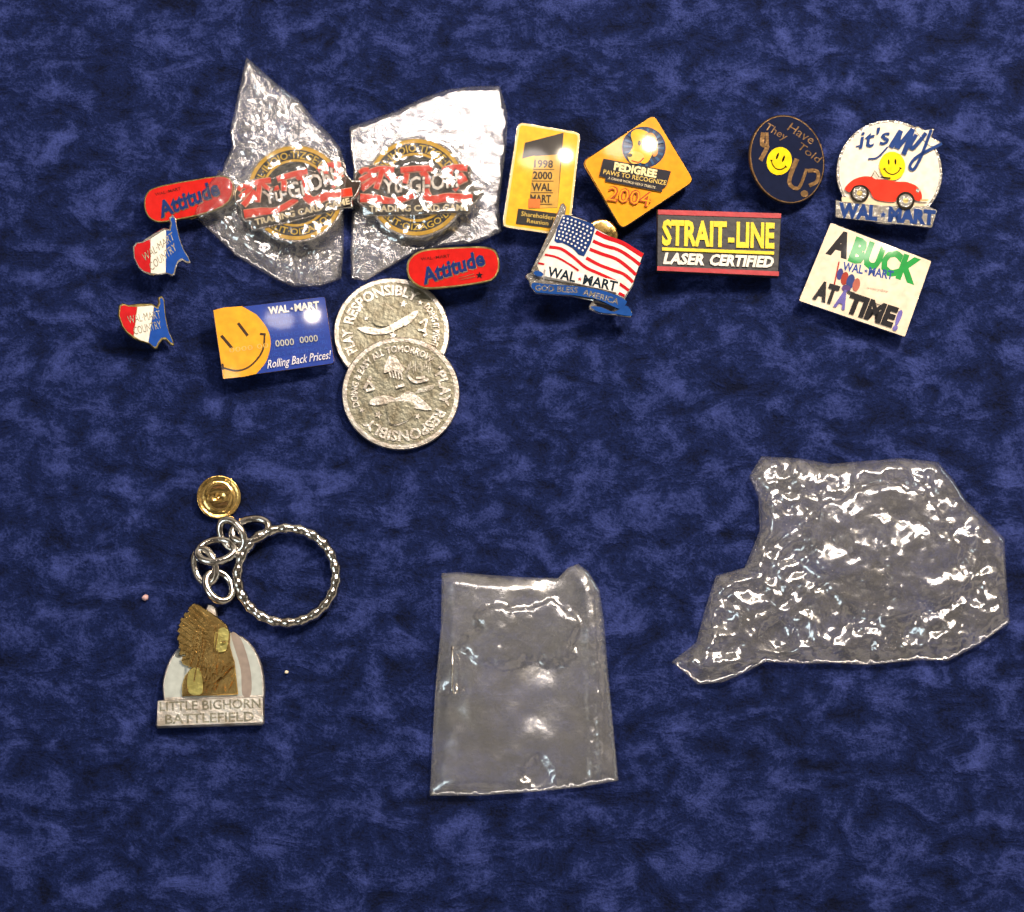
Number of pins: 14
